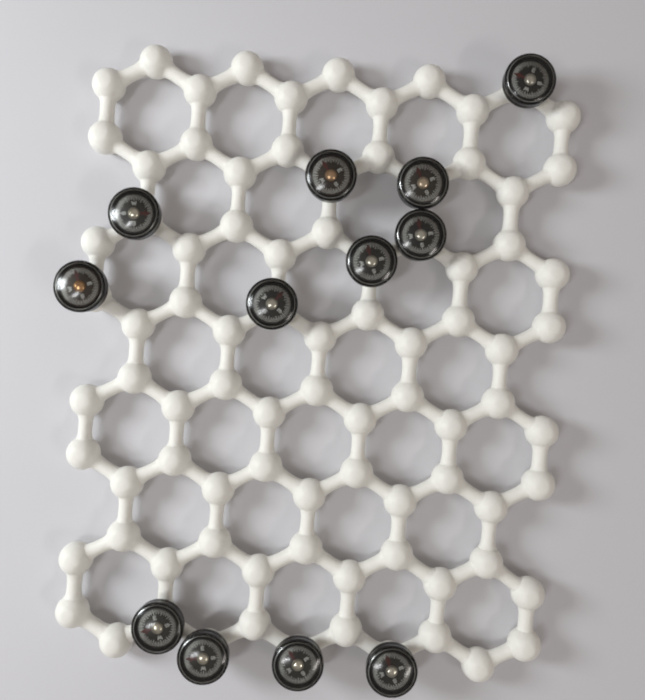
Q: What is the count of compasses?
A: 12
